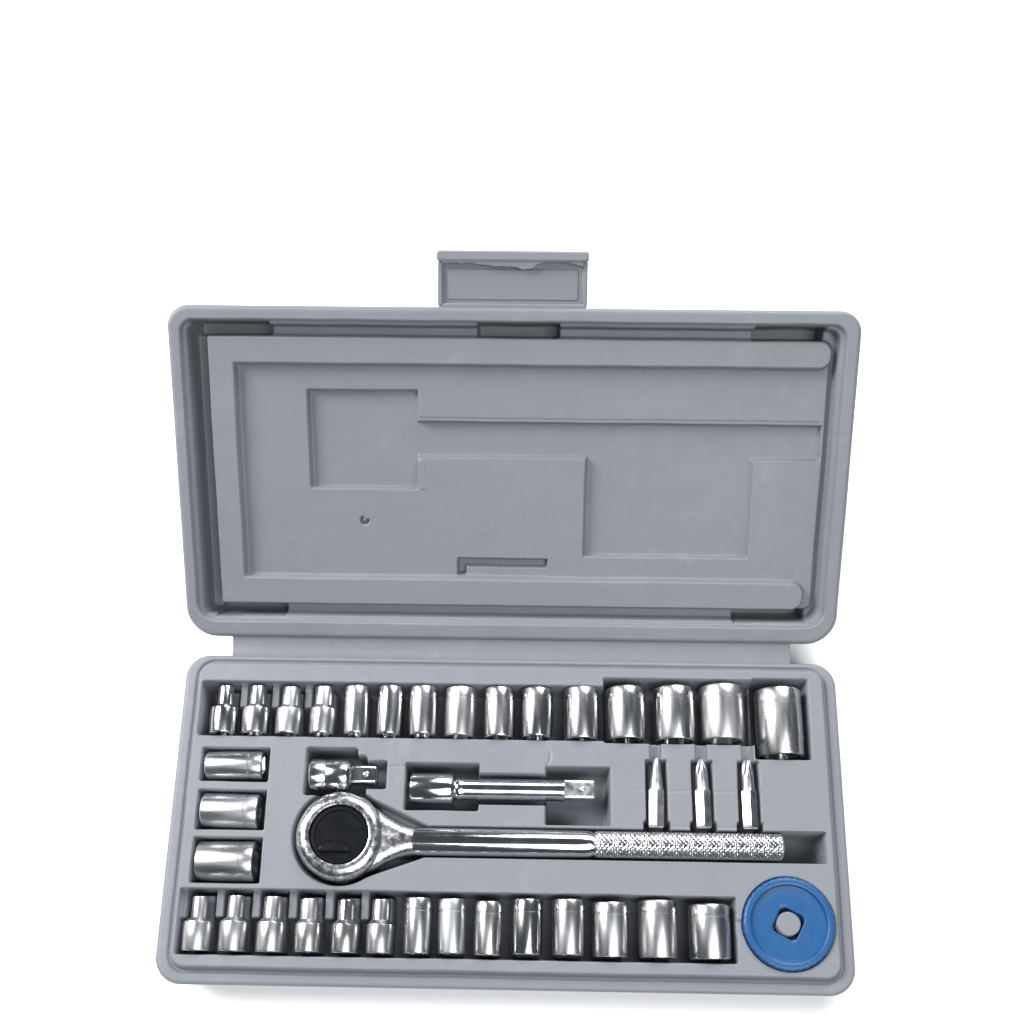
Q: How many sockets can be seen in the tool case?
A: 32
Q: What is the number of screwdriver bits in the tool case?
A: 3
